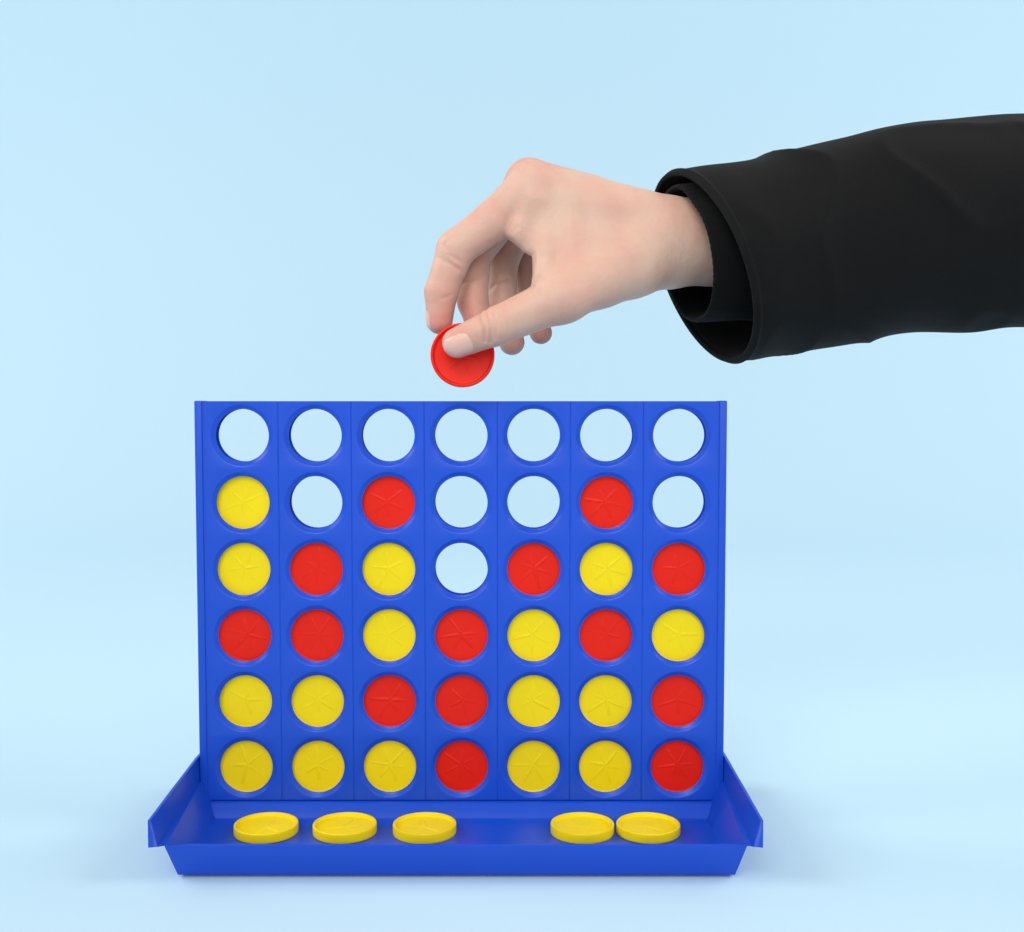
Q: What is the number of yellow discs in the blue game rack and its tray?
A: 21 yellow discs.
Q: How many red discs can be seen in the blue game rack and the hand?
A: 15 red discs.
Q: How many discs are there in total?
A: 36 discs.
